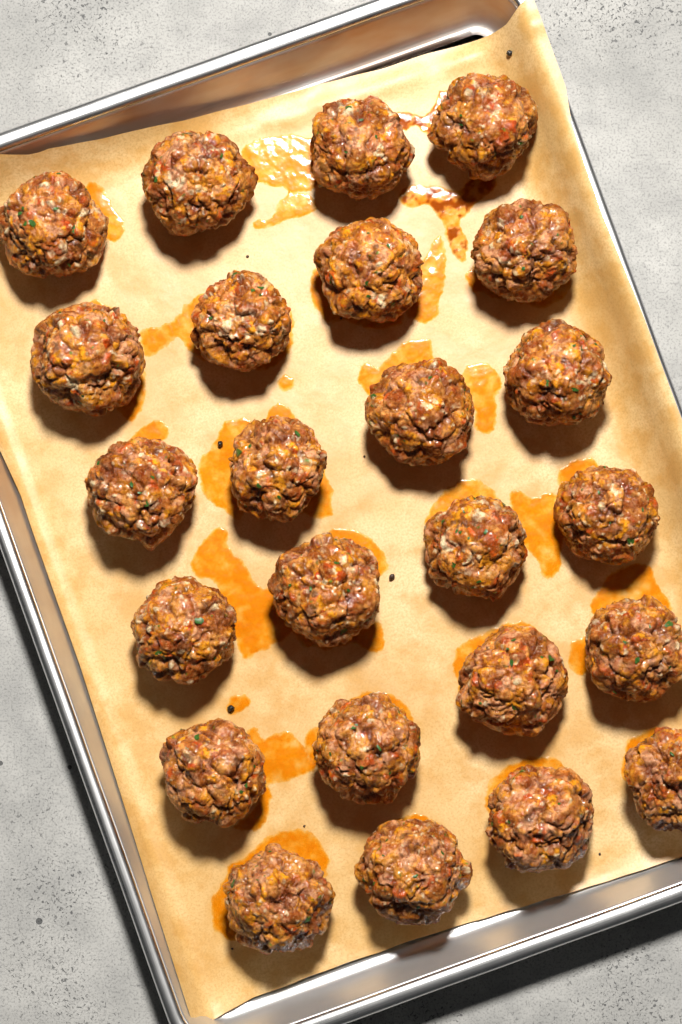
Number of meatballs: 24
